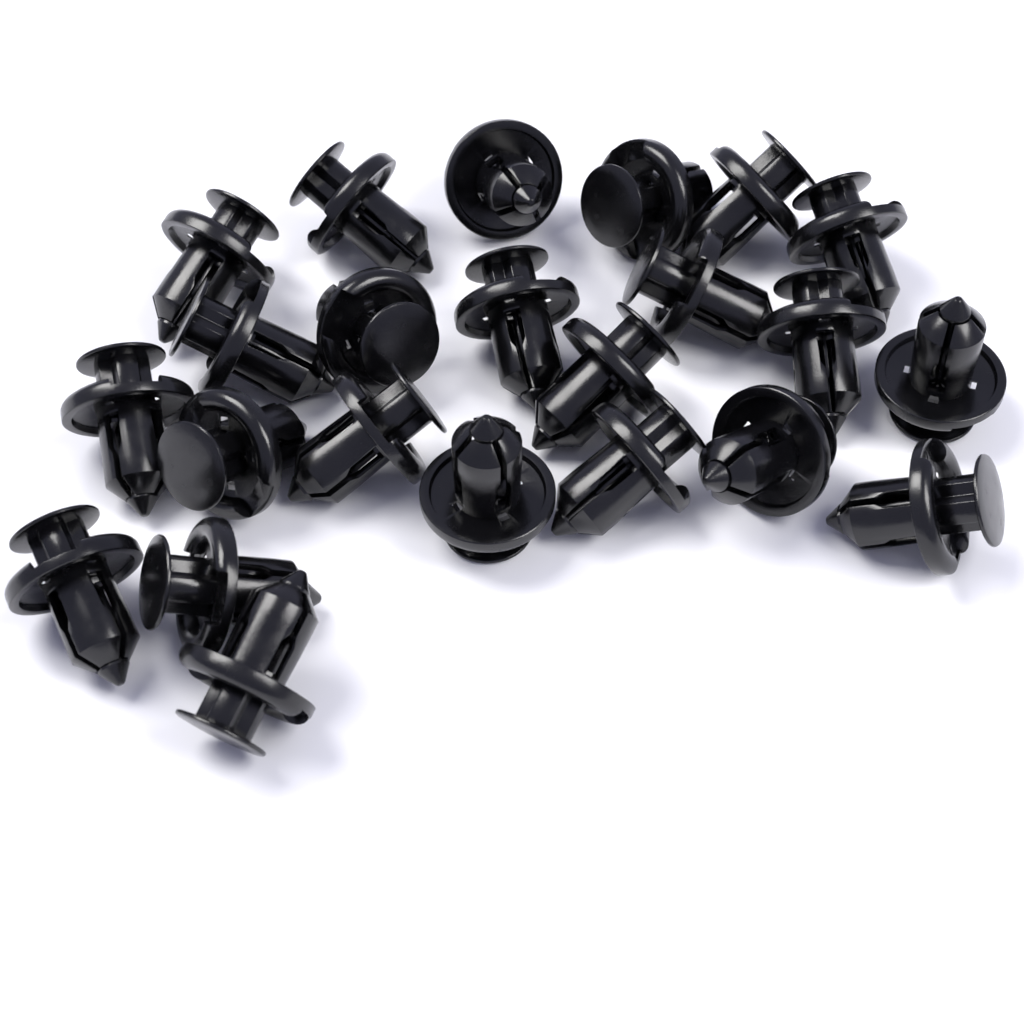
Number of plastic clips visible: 23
